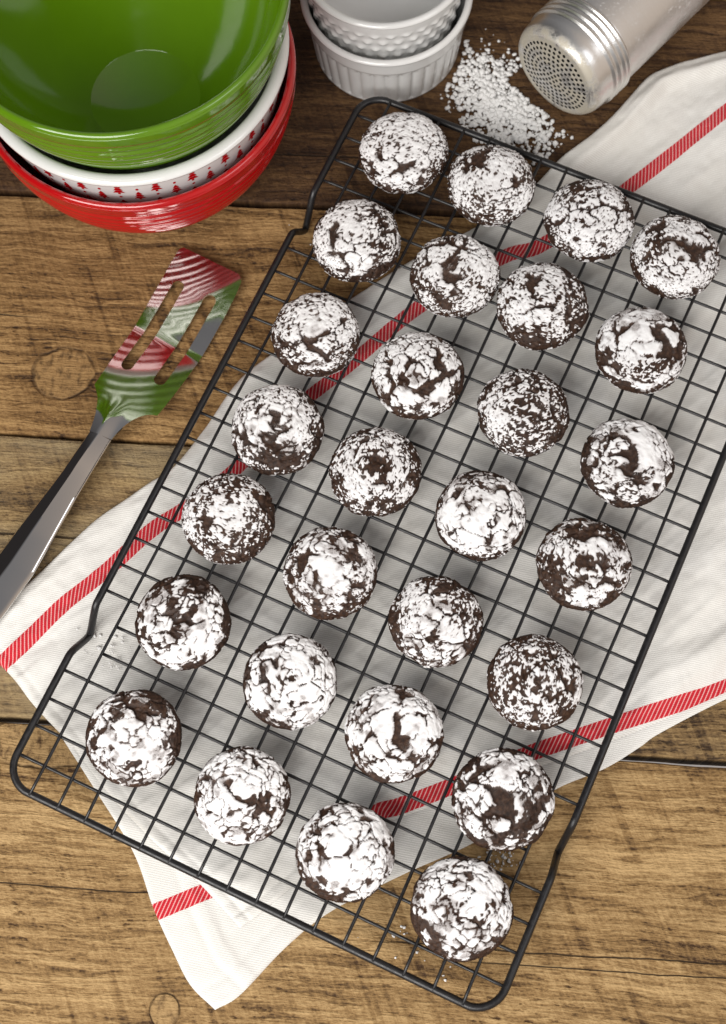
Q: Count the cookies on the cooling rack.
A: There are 28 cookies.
